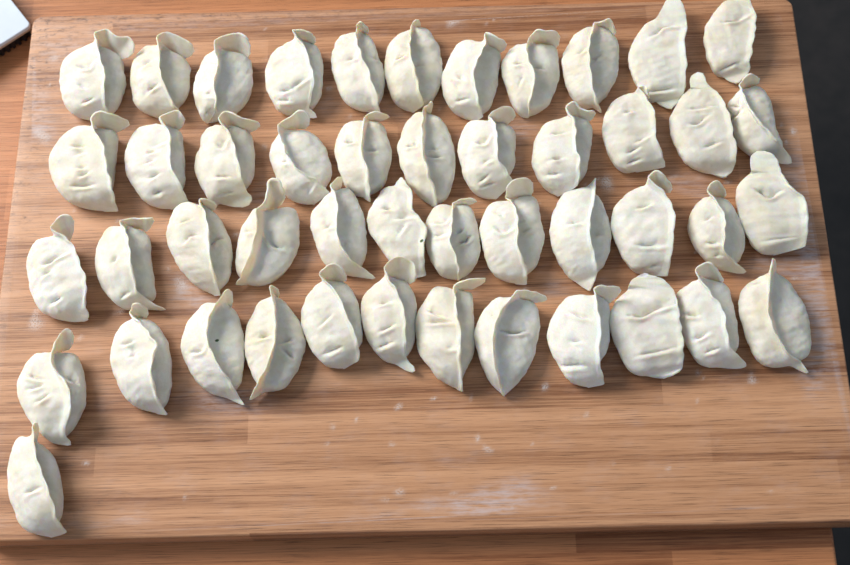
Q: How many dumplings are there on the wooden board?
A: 47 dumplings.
